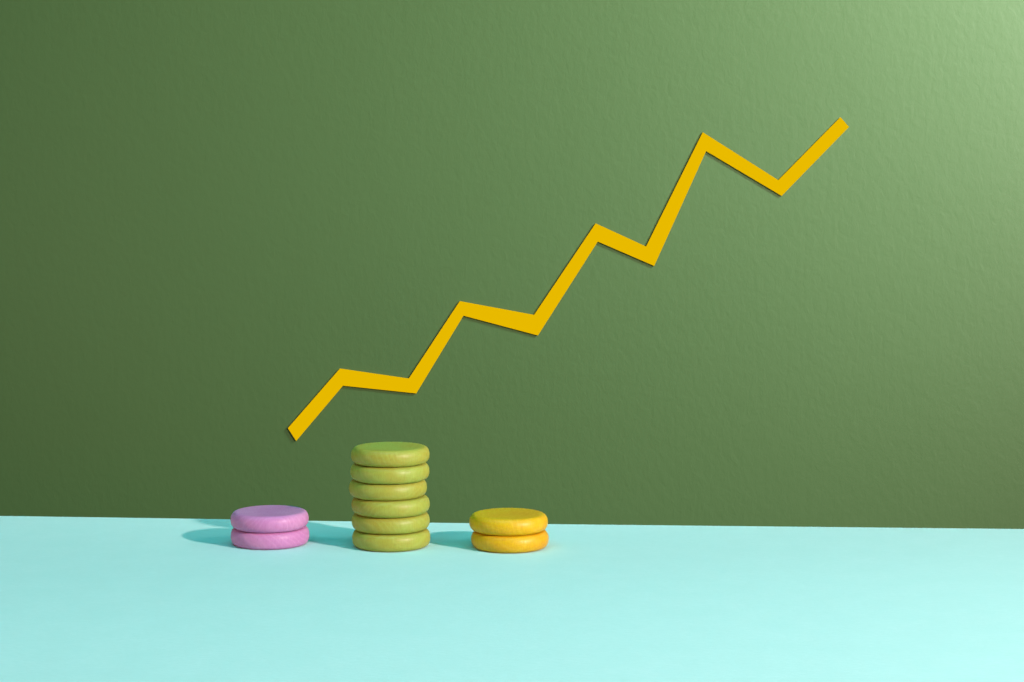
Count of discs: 10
